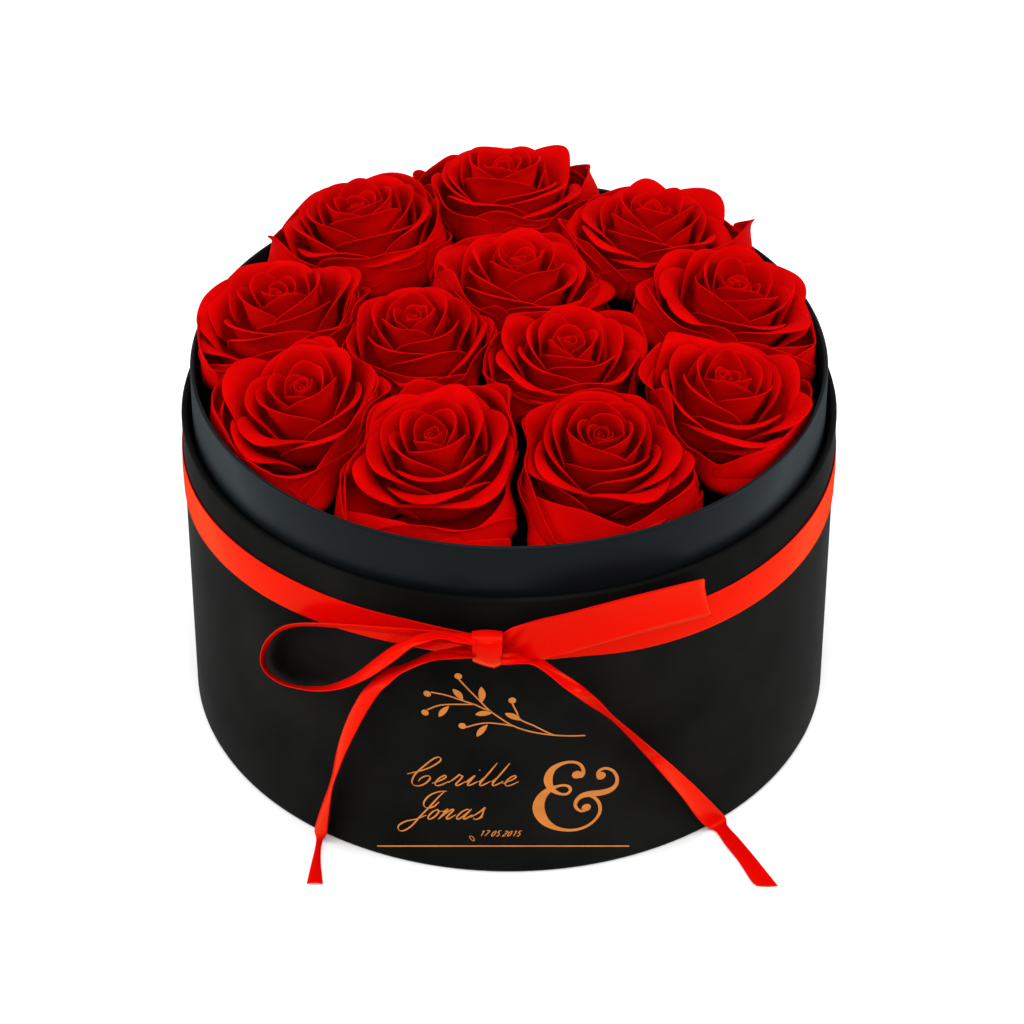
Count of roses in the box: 12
